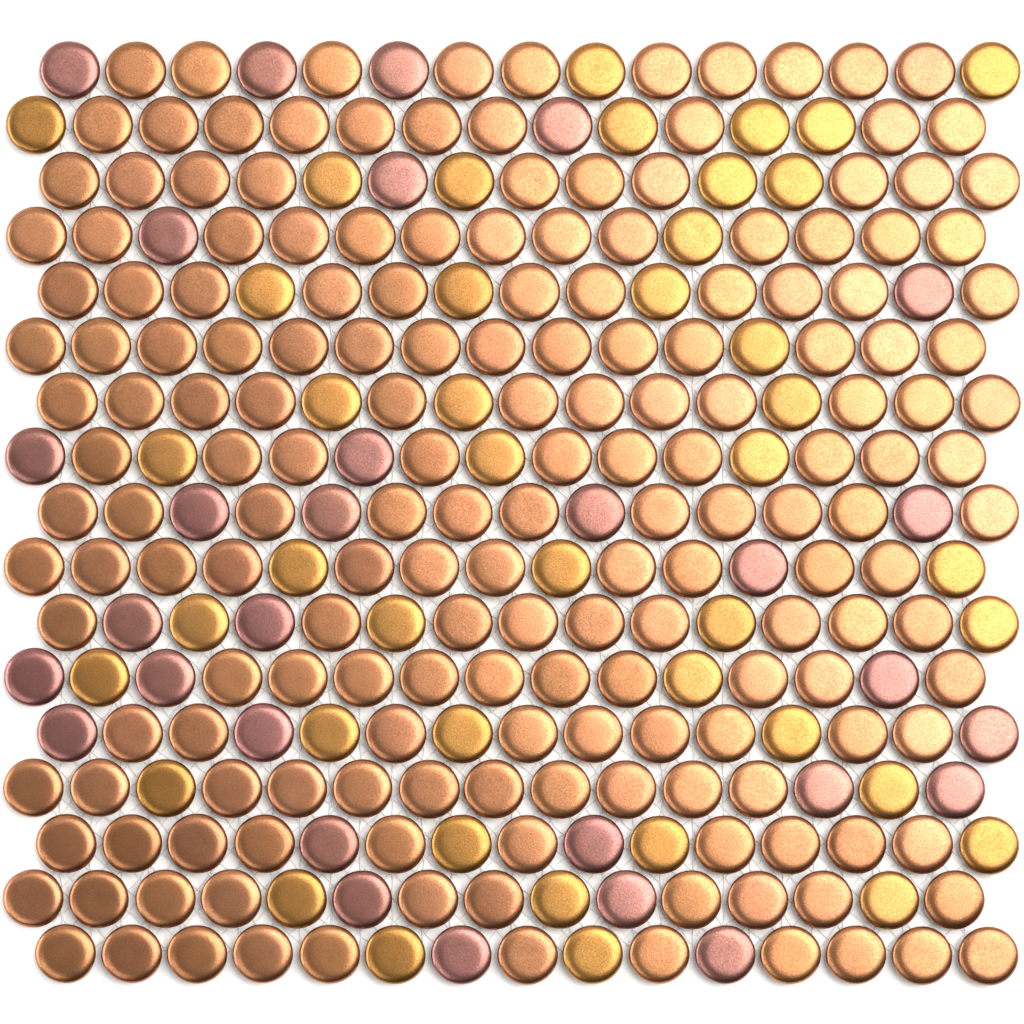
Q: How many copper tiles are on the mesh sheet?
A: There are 182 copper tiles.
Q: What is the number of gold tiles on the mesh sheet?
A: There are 43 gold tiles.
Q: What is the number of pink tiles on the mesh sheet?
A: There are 30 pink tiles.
